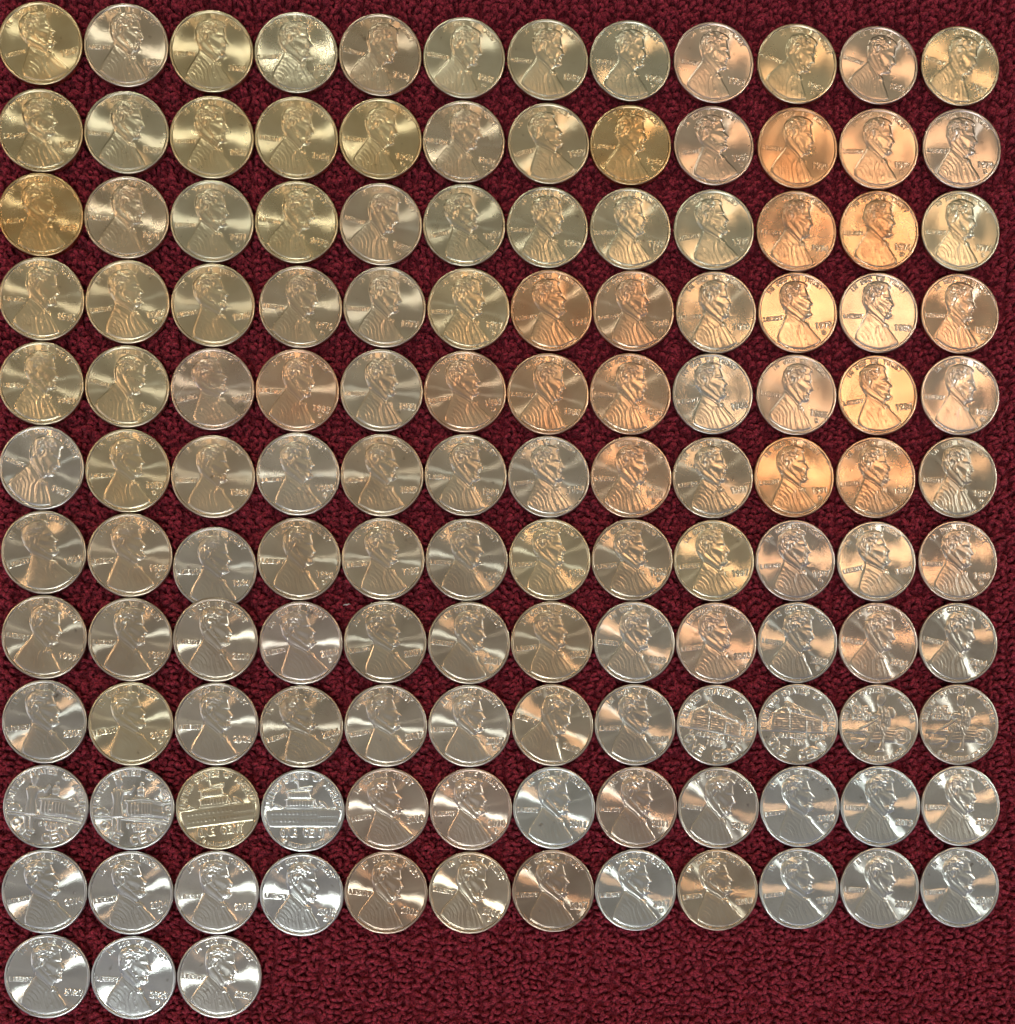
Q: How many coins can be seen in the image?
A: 135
